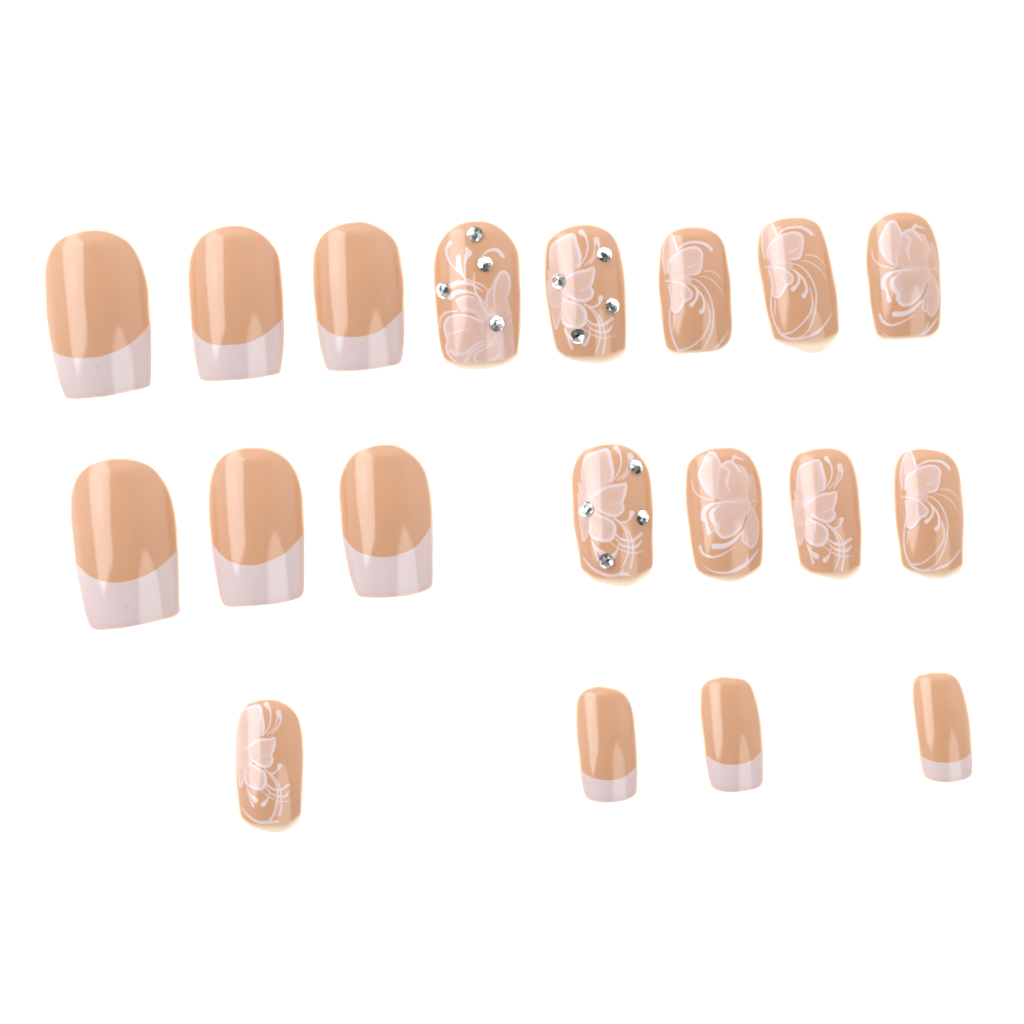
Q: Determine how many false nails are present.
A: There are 19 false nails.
